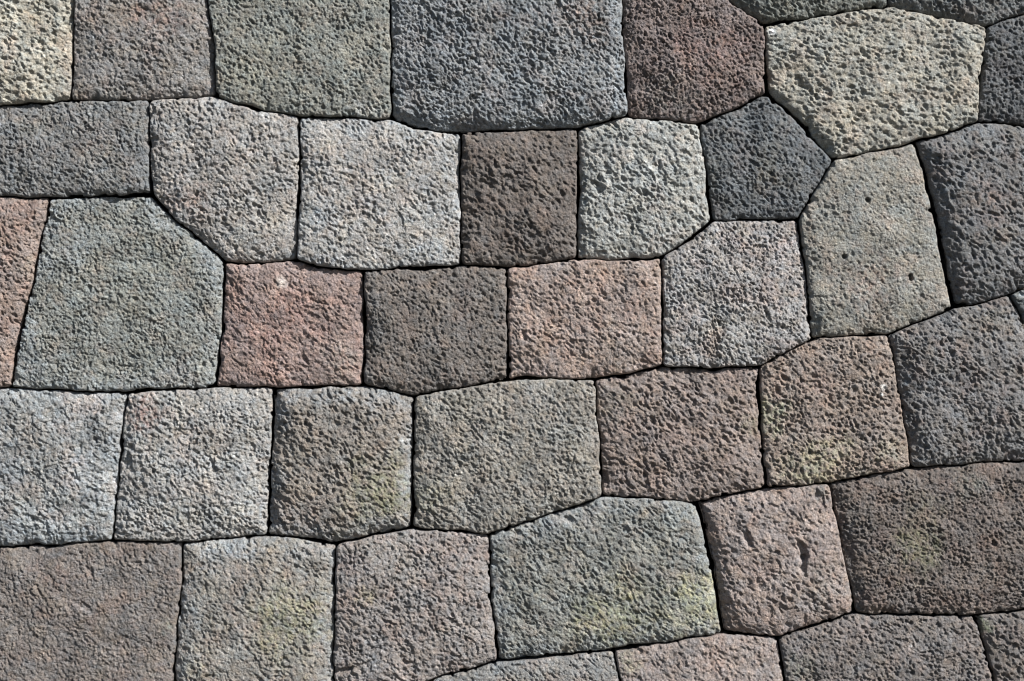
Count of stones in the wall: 41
